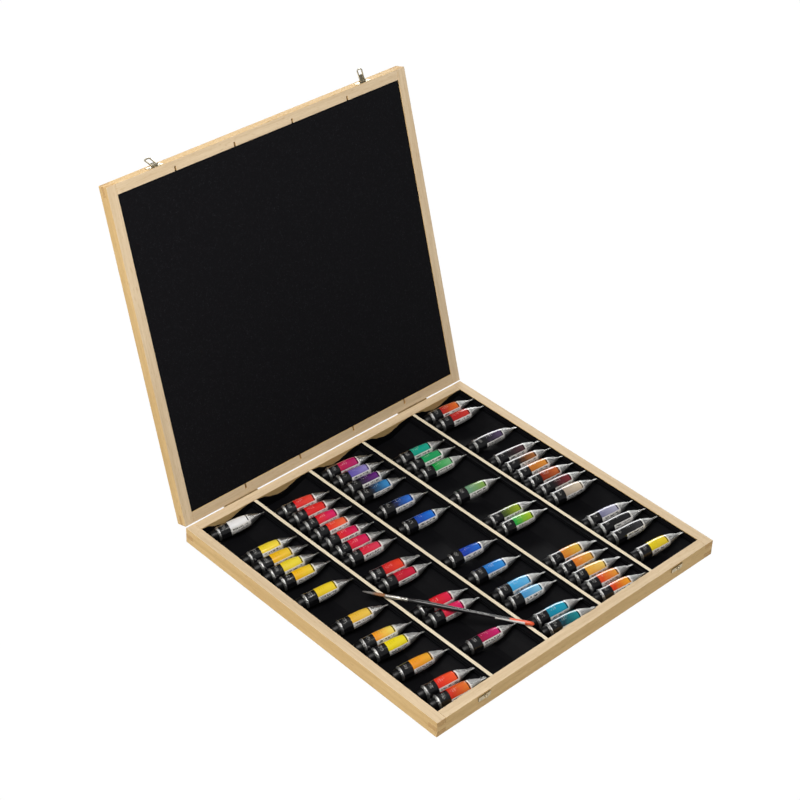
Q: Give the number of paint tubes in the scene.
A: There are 60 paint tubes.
